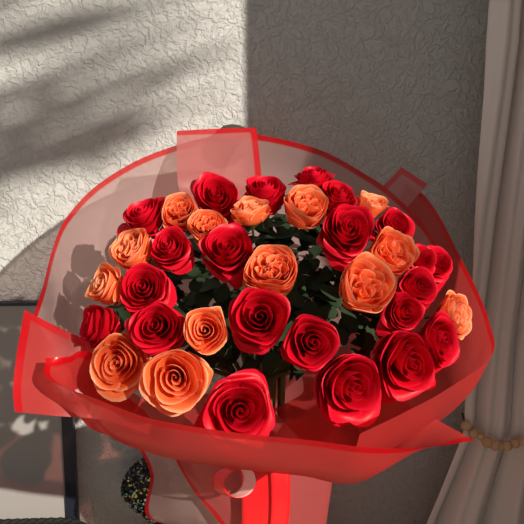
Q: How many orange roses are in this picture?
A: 14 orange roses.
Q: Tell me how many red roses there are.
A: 22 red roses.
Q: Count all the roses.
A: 36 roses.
